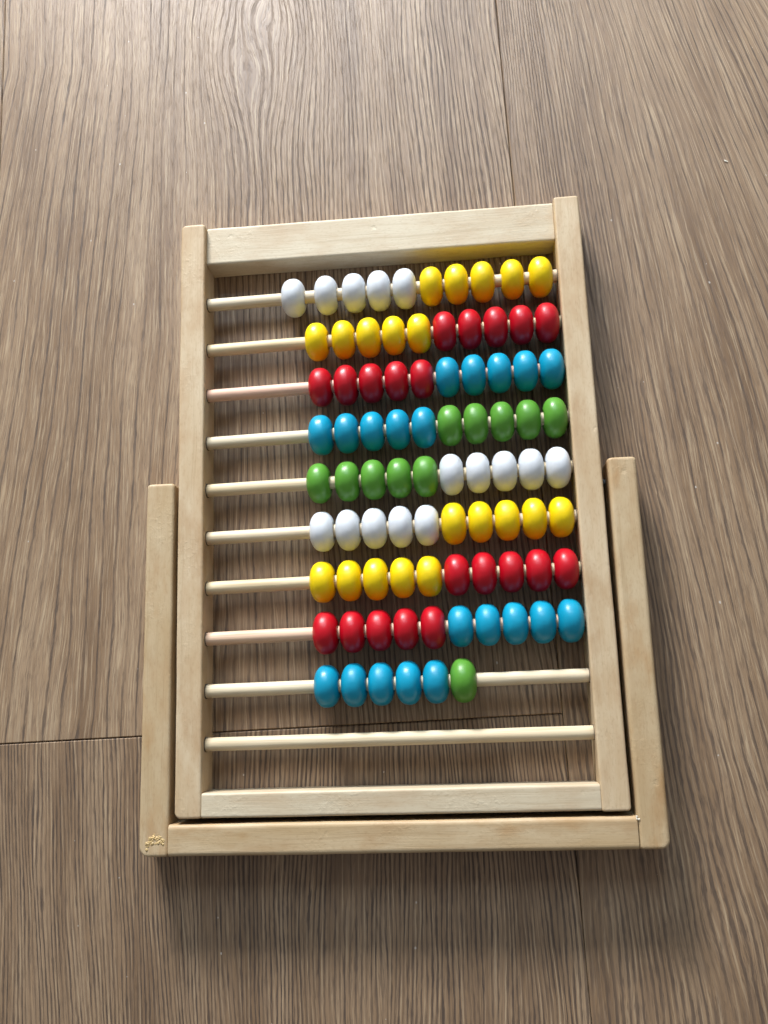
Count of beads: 86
